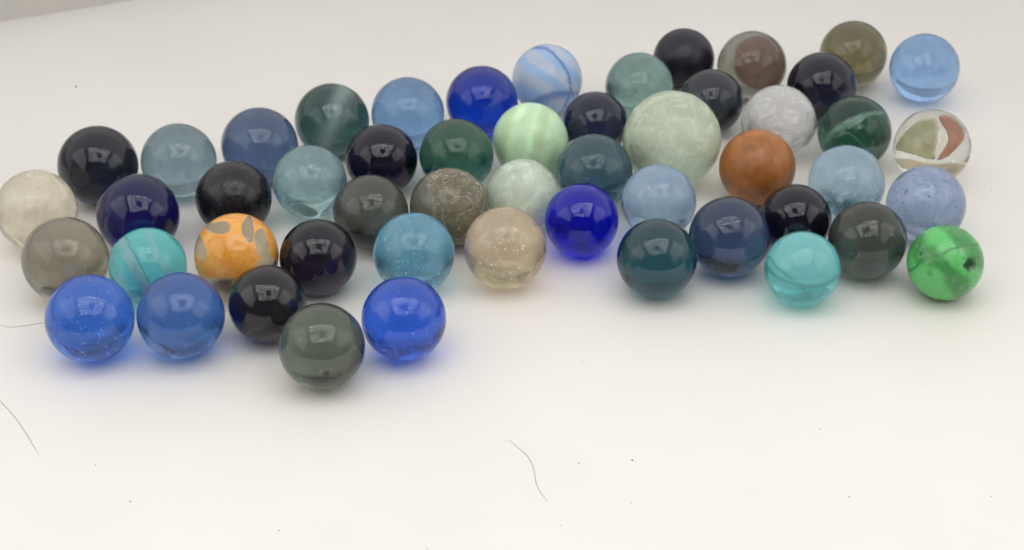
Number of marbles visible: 52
